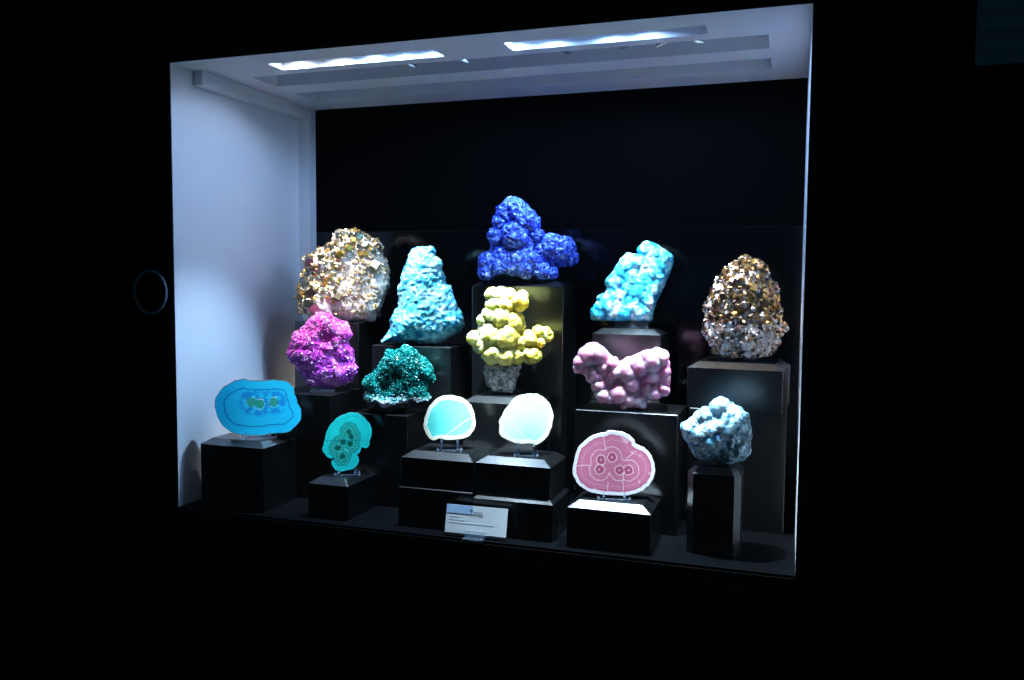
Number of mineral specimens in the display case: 15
